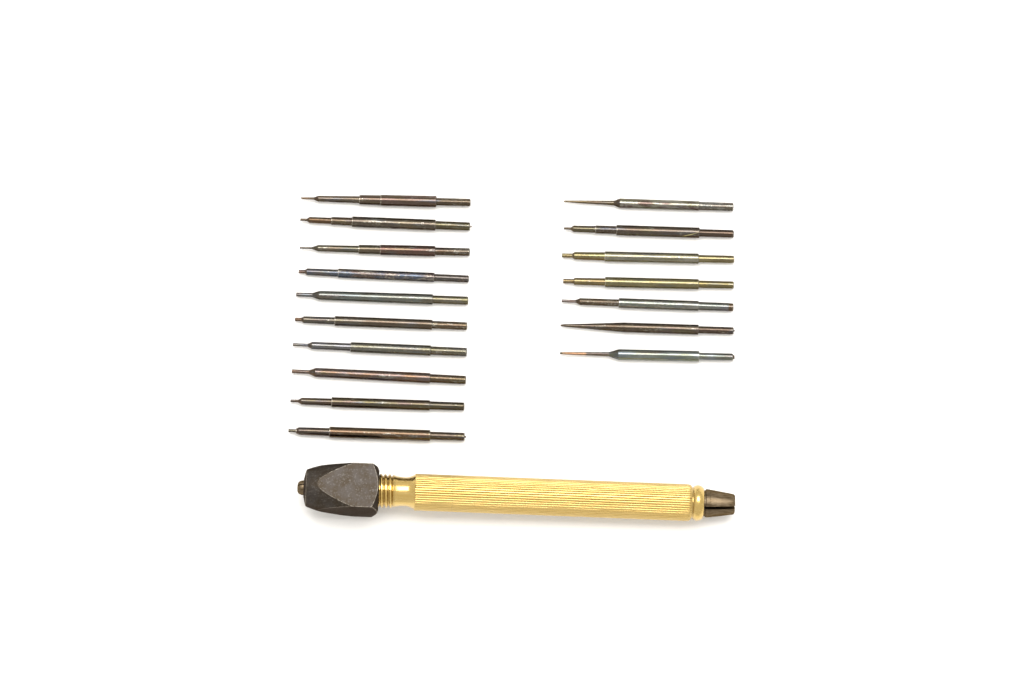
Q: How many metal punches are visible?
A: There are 17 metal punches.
